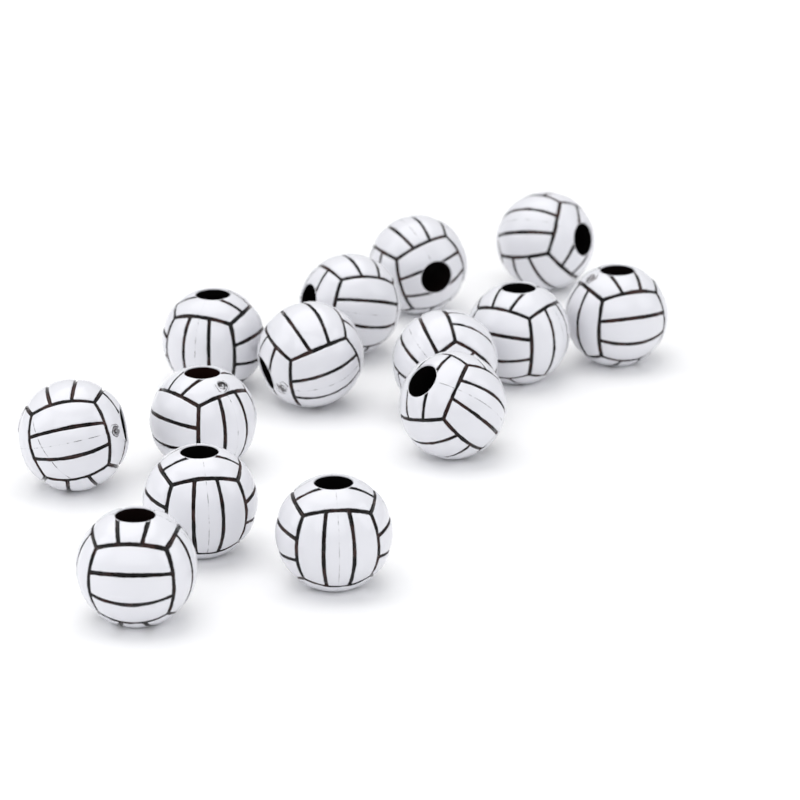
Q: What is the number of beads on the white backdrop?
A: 14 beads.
